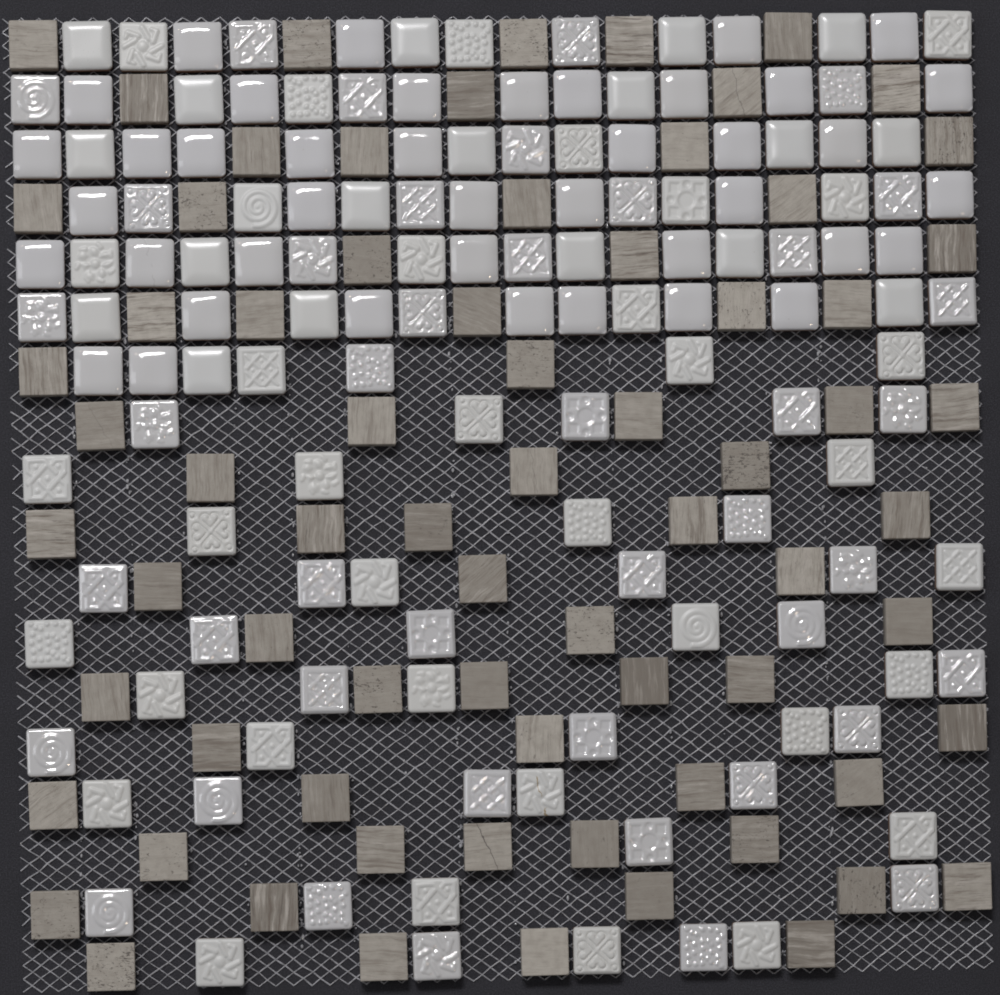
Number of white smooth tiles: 59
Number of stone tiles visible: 72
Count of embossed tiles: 79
